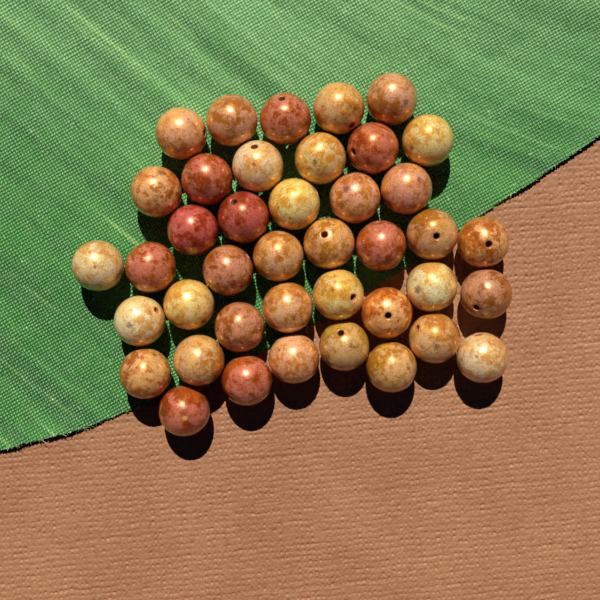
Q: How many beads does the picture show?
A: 41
